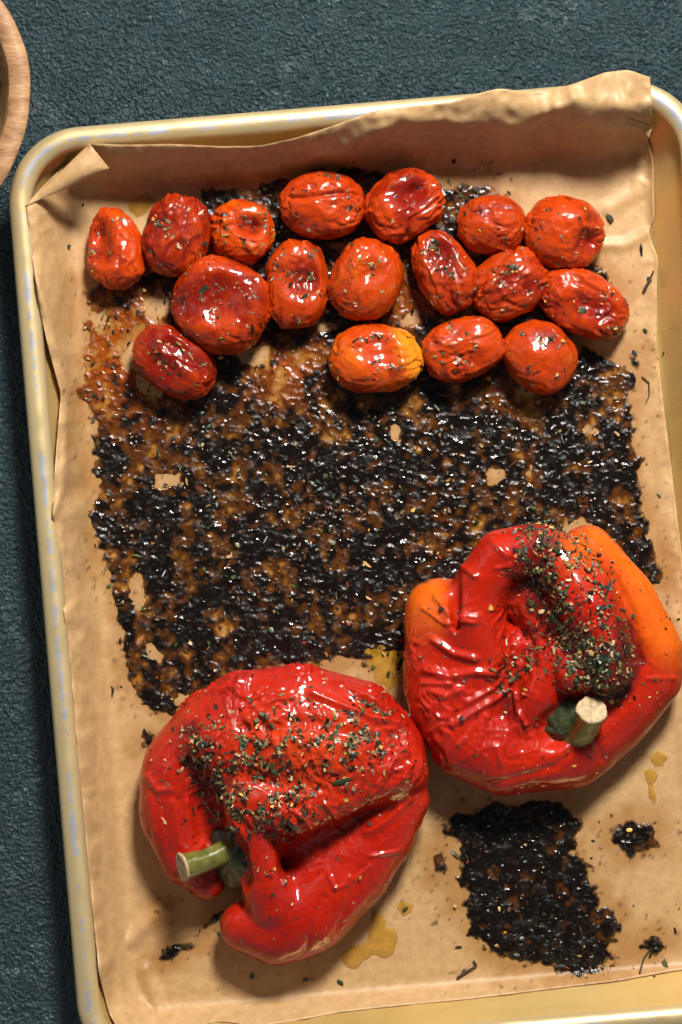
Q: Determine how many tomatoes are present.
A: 17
